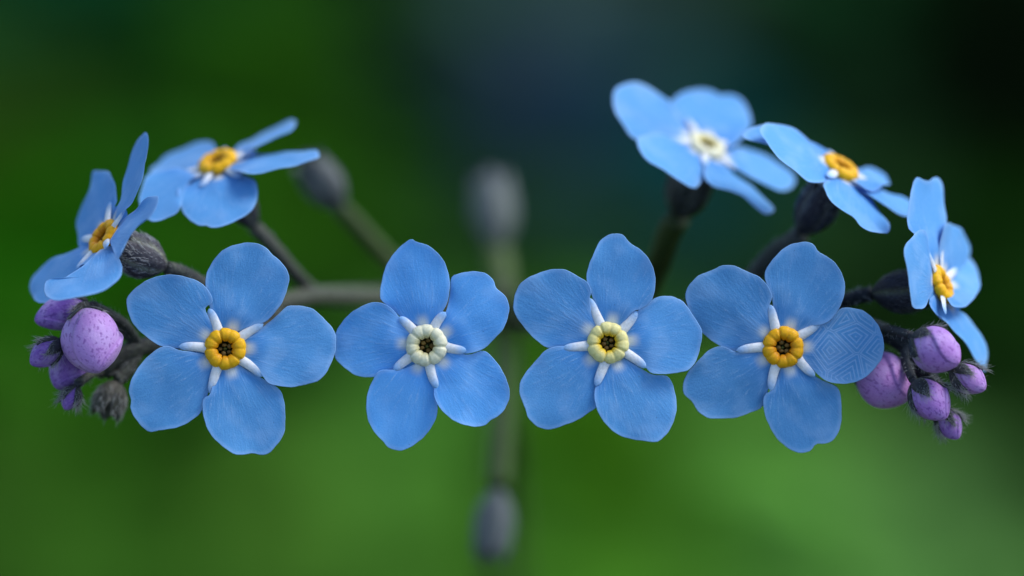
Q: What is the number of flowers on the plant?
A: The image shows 9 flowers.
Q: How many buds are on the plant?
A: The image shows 10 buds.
